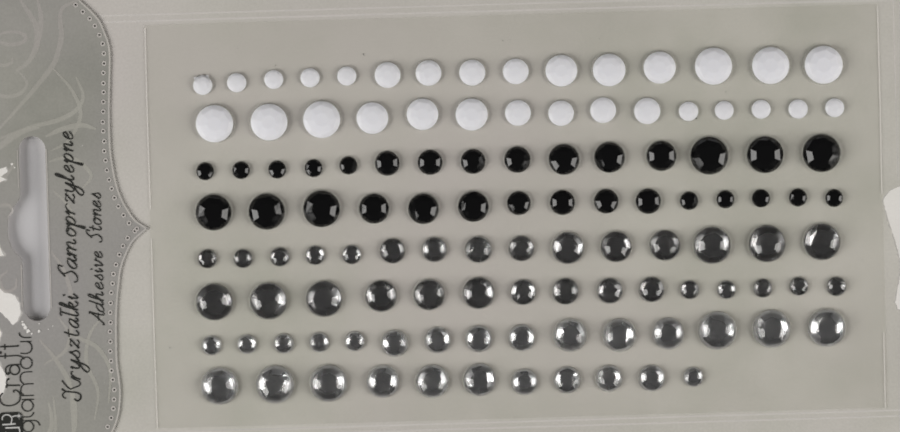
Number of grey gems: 56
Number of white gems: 30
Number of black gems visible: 30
